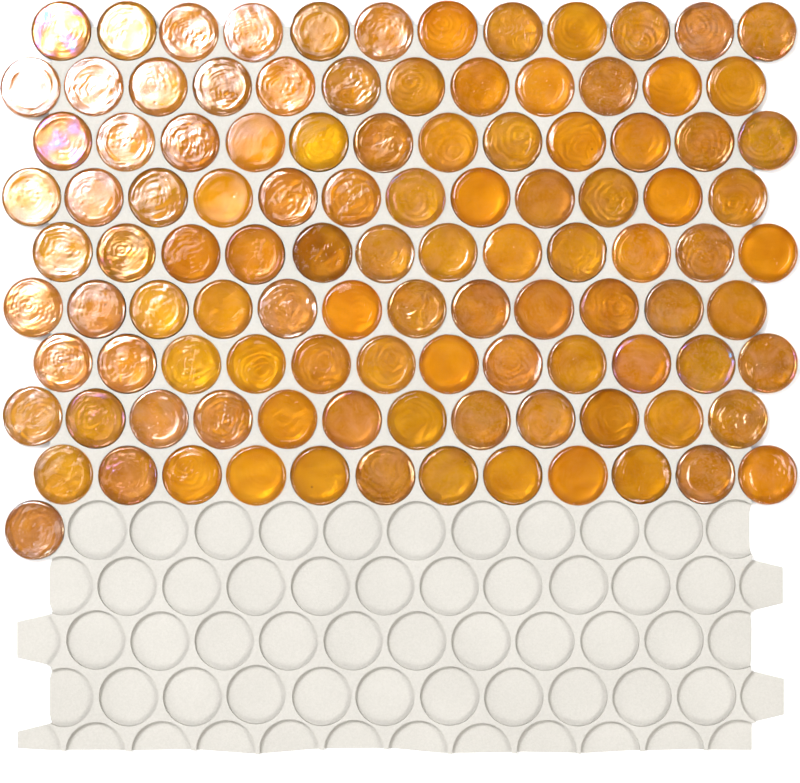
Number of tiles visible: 109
